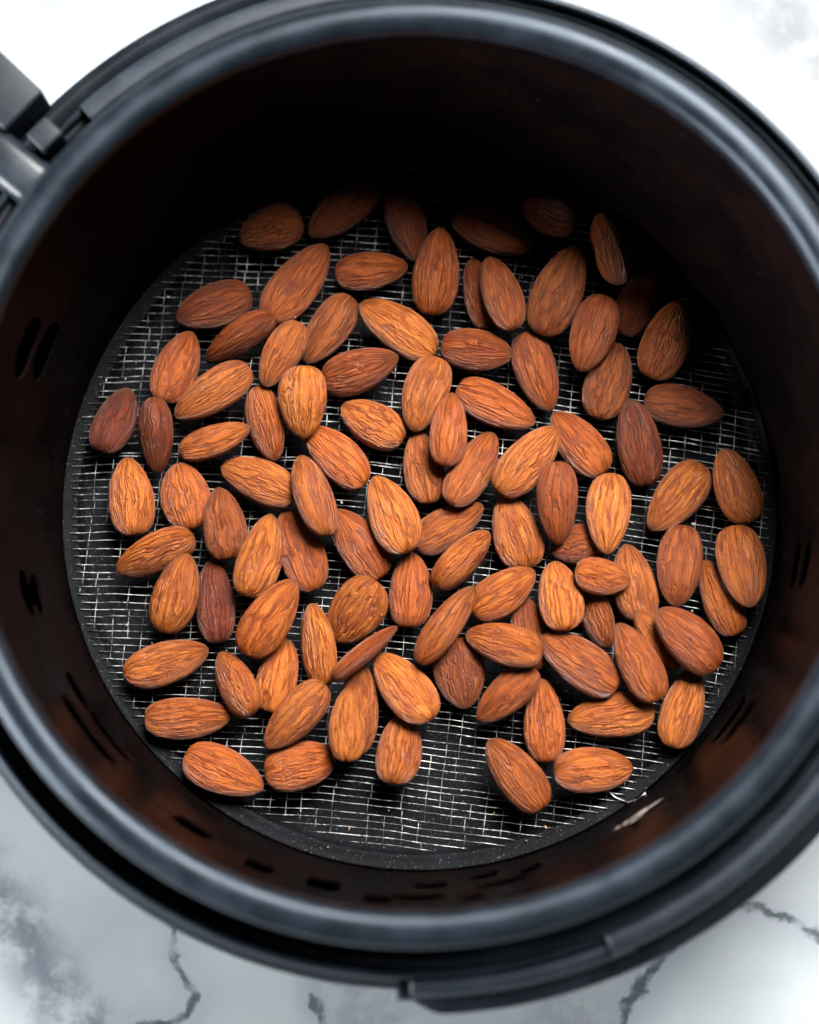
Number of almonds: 100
